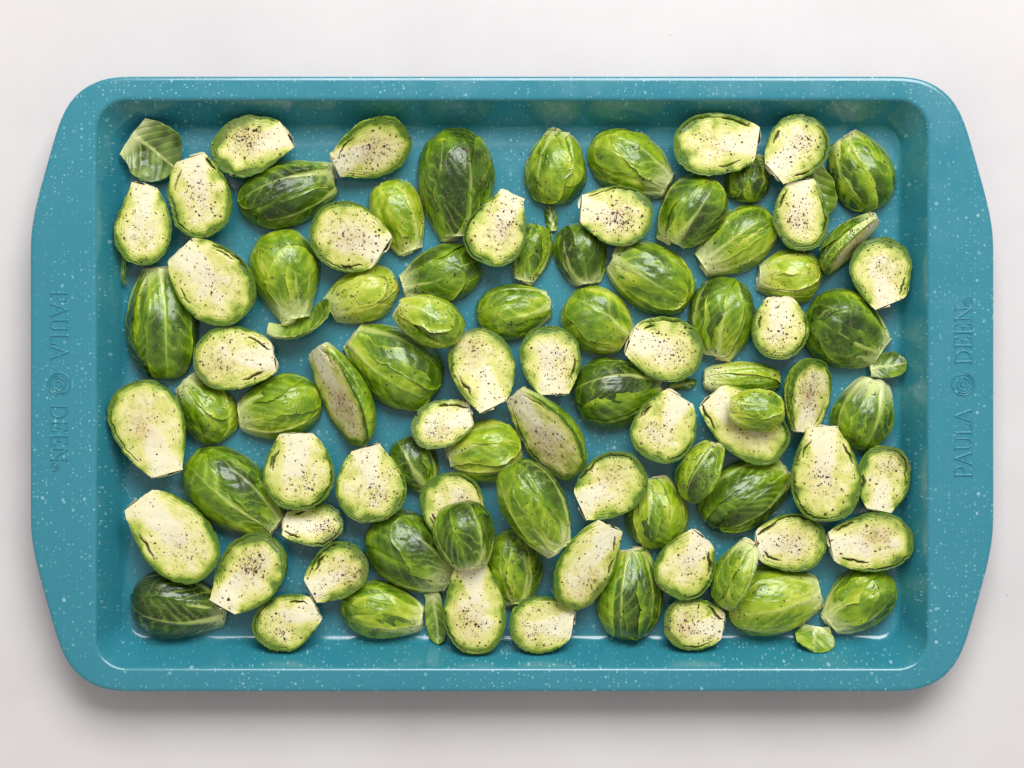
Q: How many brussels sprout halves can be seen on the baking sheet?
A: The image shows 88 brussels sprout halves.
